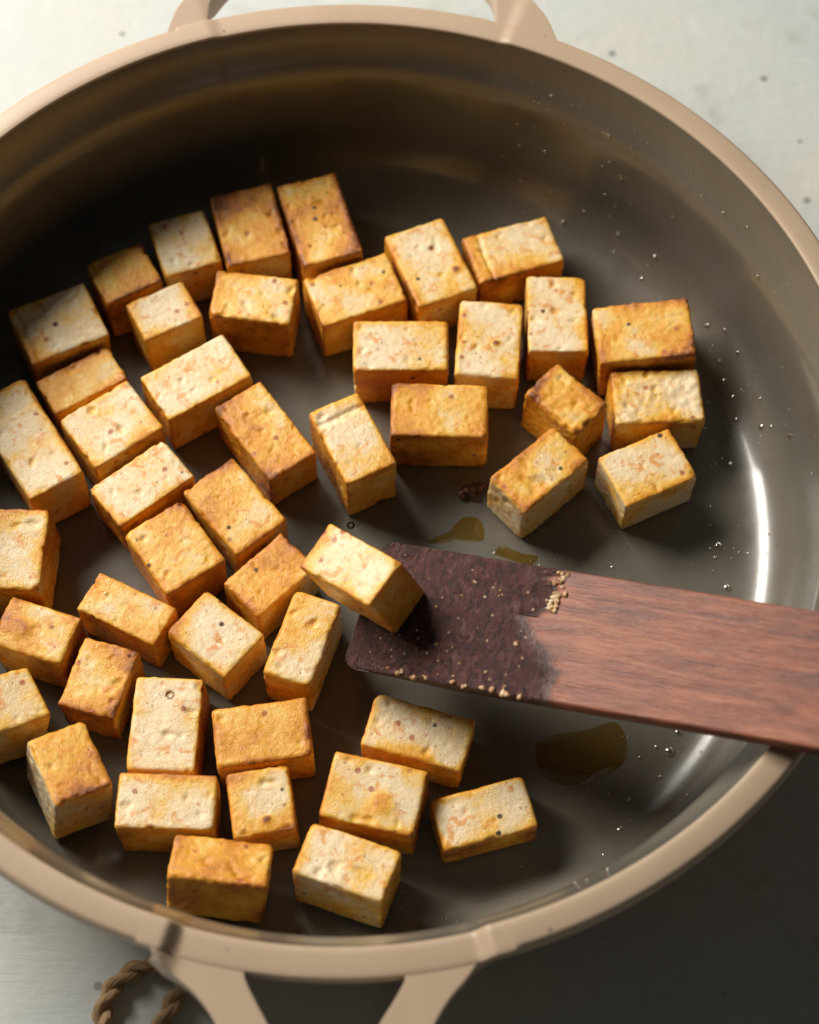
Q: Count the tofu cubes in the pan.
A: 47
